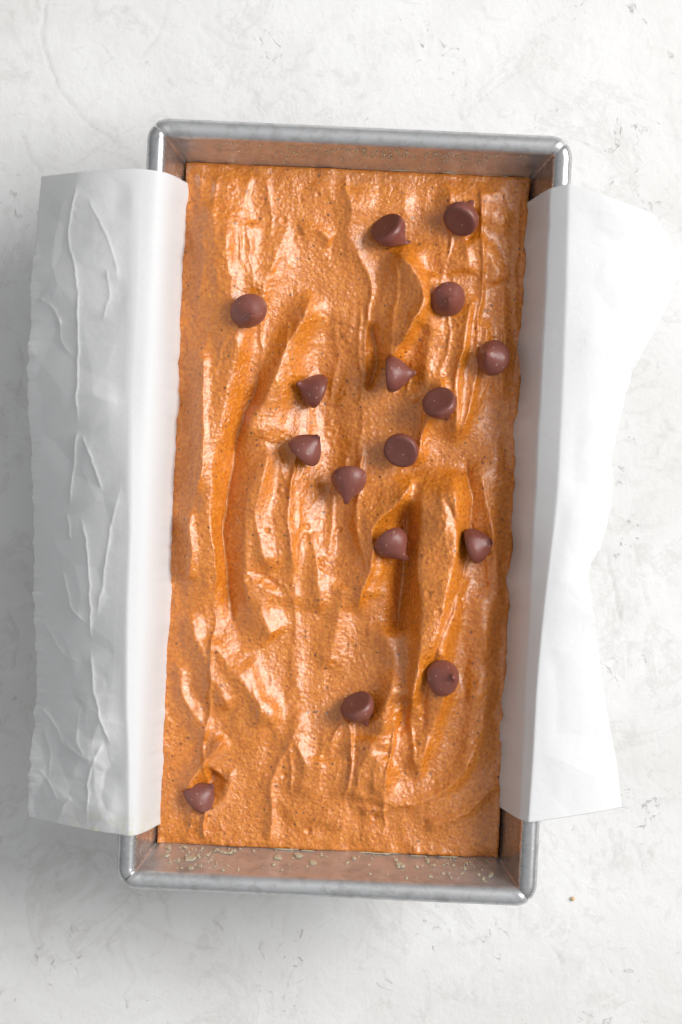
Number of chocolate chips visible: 16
